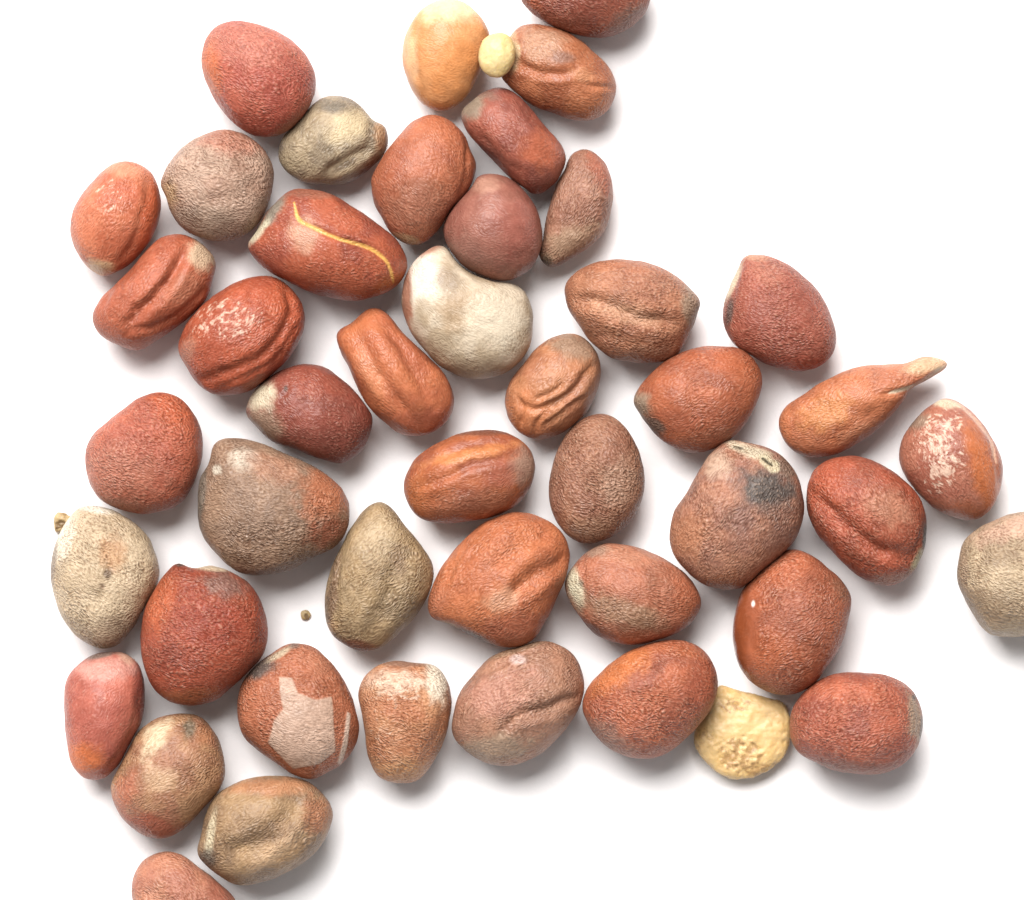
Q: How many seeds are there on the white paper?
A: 45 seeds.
